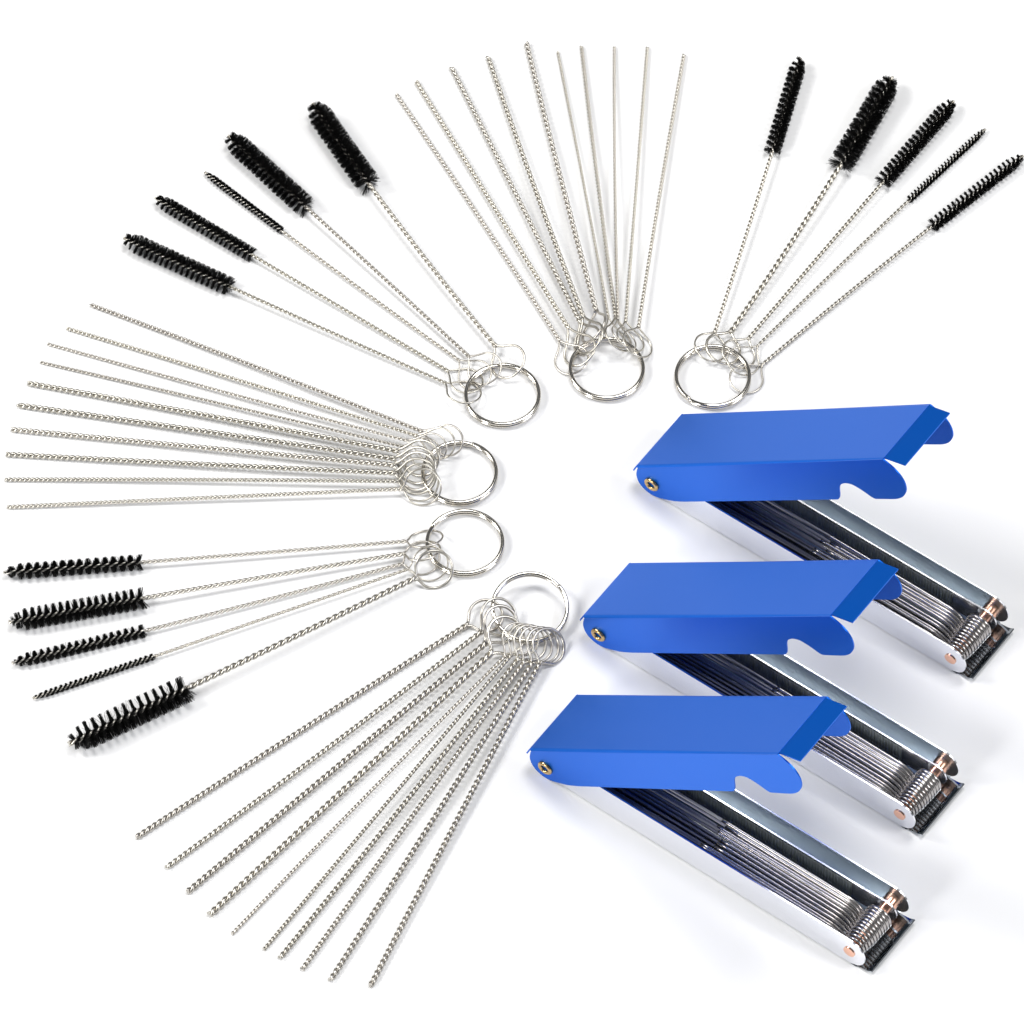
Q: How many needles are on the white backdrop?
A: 30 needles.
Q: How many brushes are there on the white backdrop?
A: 15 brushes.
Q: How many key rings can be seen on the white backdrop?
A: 6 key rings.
